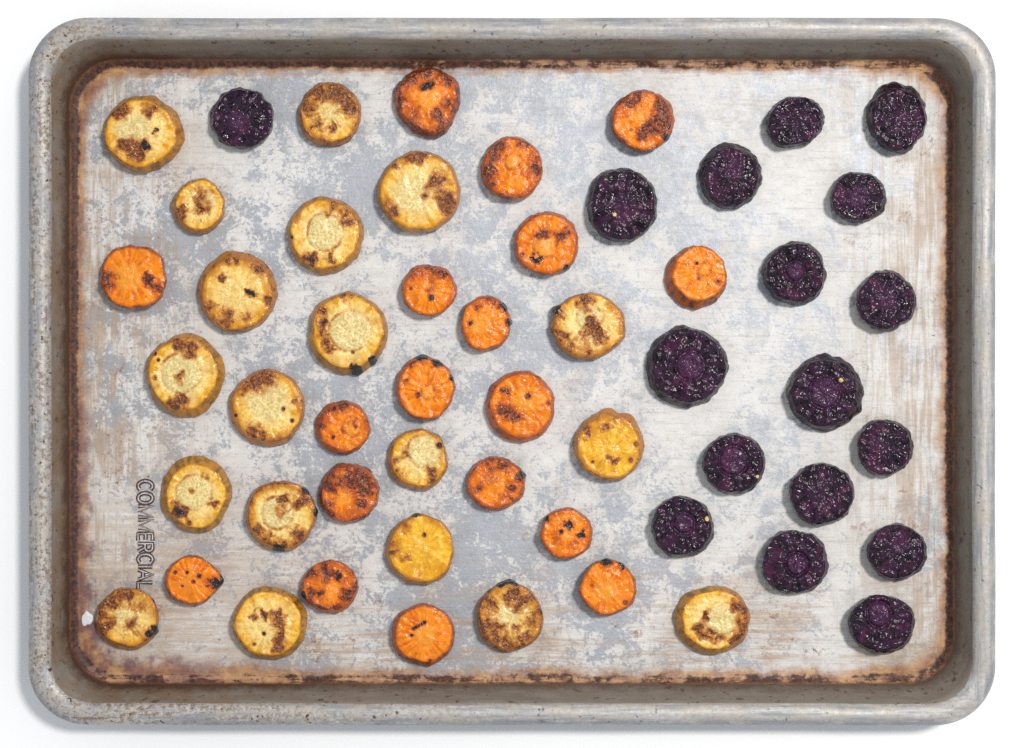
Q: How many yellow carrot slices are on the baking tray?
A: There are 19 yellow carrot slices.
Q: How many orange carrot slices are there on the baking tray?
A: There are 18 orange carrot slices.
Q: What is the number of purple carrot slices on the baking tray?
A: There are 17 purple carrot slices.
